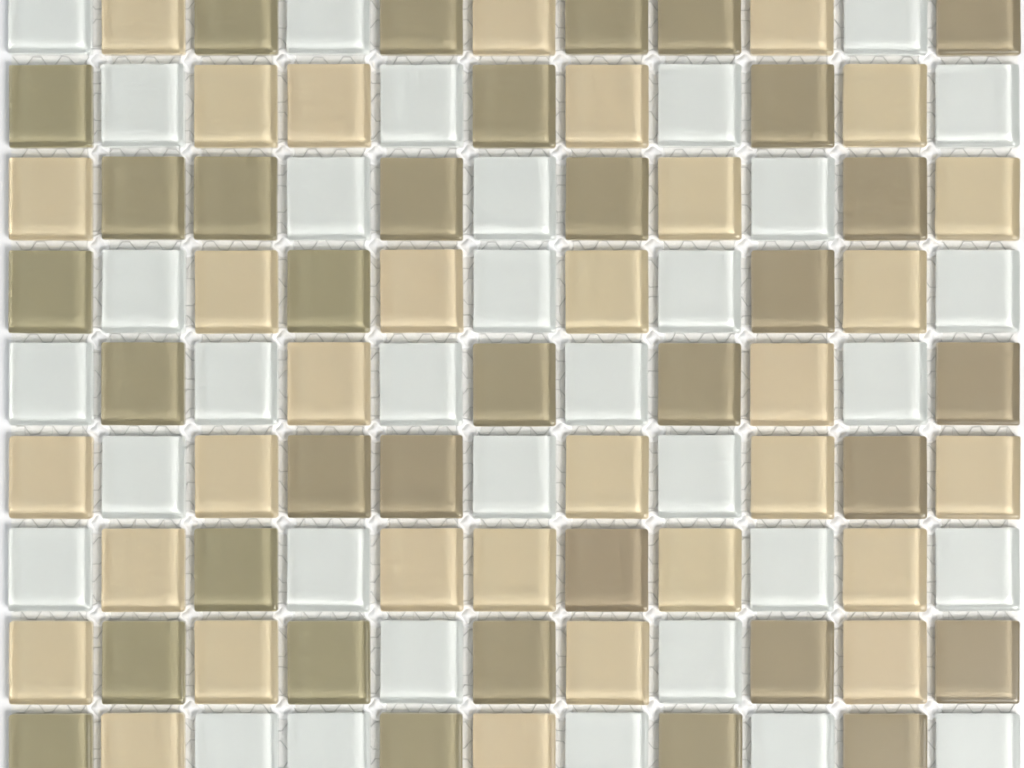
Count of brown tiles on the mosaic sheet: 34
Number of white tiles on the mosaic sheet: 33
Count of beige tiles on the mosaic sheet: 32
